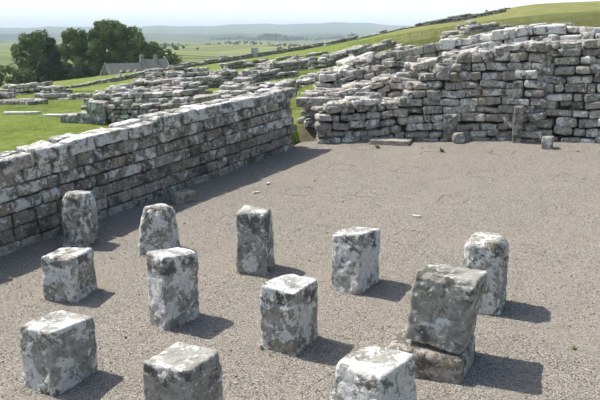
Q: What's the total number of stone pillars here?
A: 12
